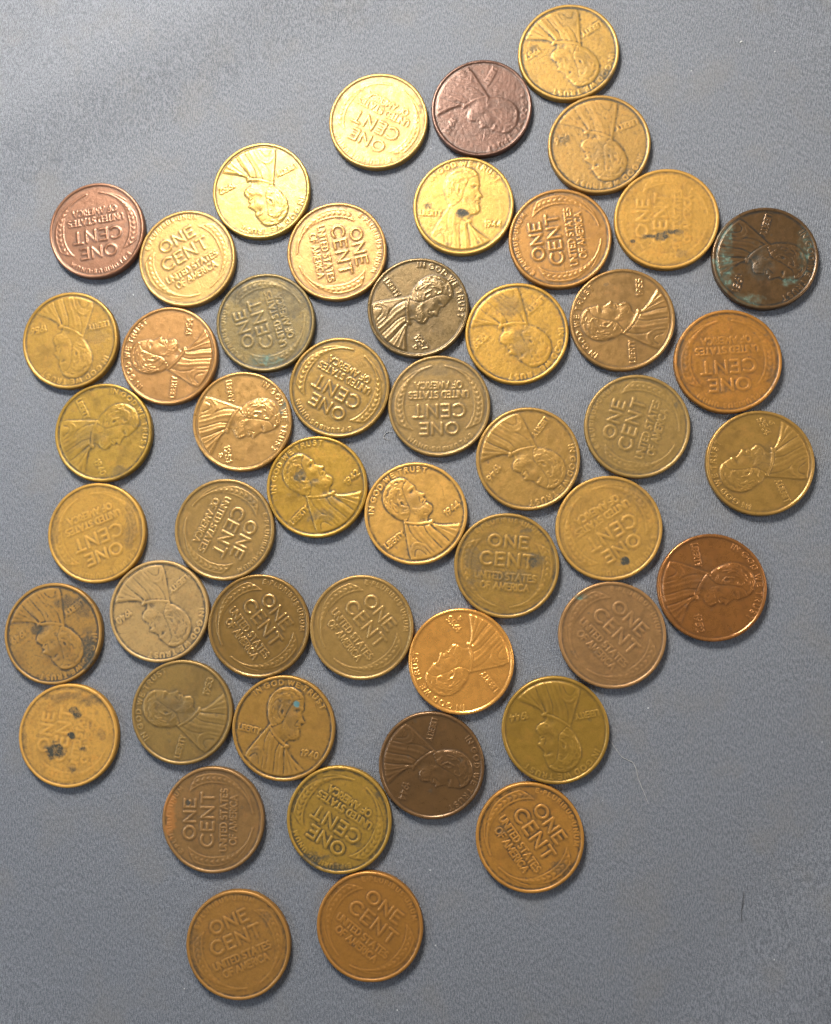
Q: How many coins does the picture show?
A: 49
